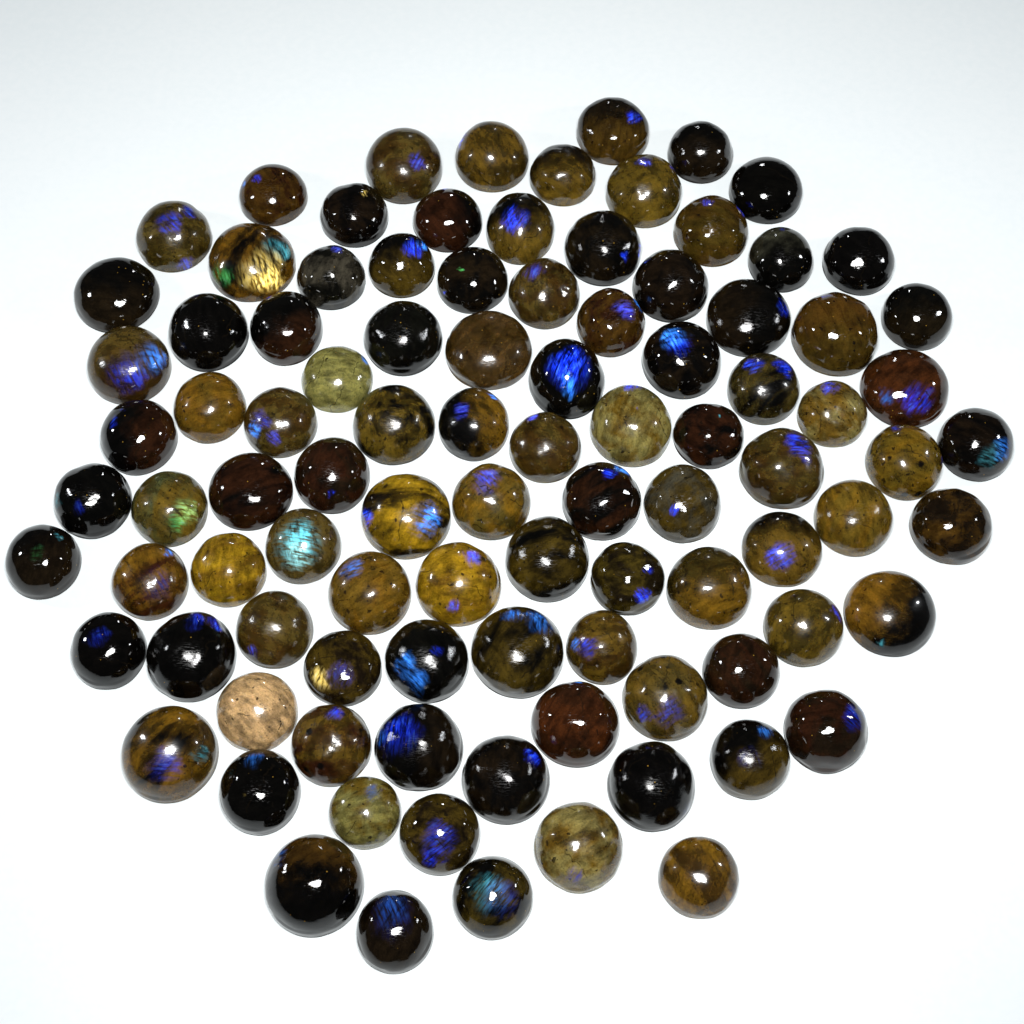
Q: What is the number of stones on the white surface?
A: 97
